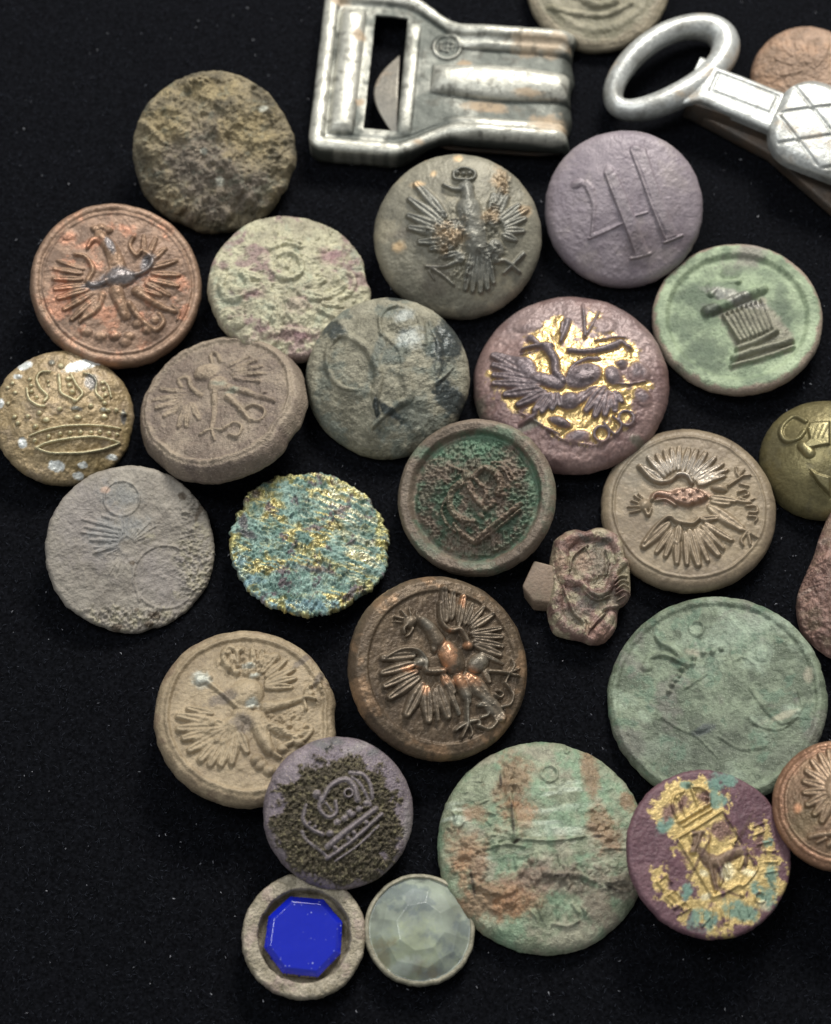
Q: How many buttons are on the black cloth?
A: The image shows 26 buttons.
